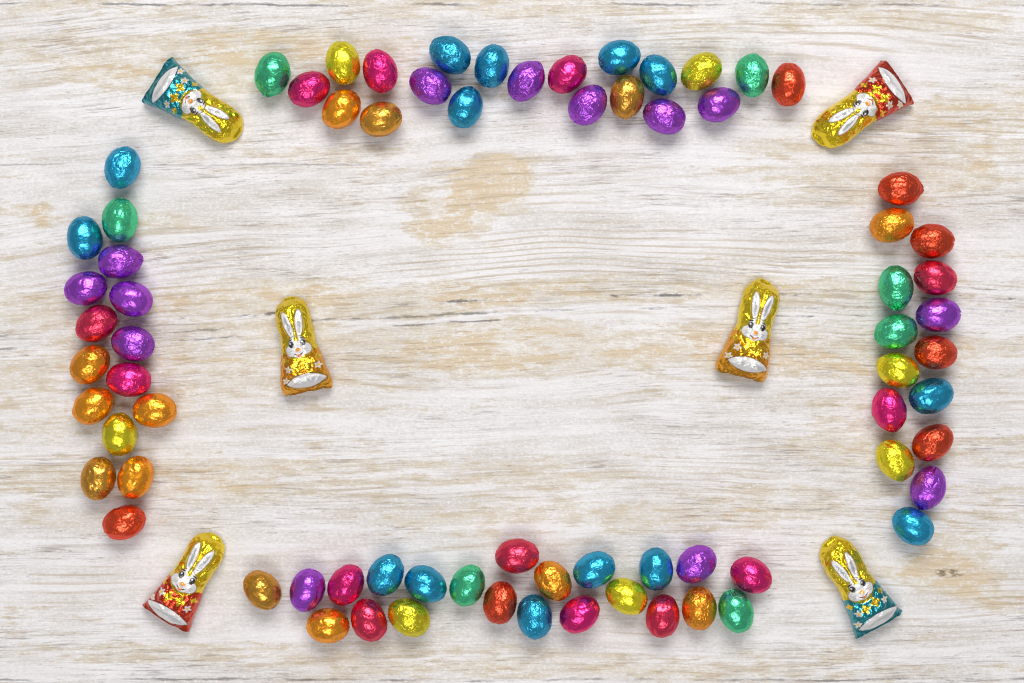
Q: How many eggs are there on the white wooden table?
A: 74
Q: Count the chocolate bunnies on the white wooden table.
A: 6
